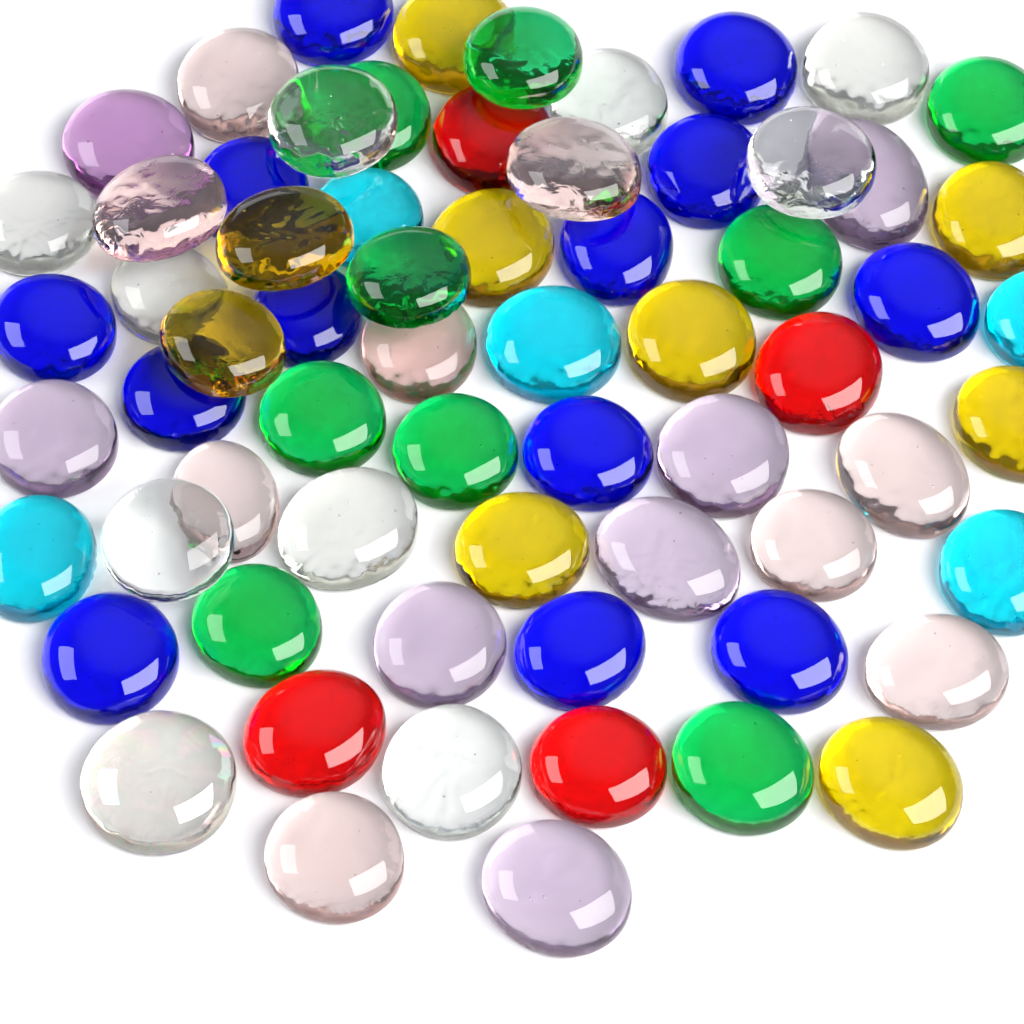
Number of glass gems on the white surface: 66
